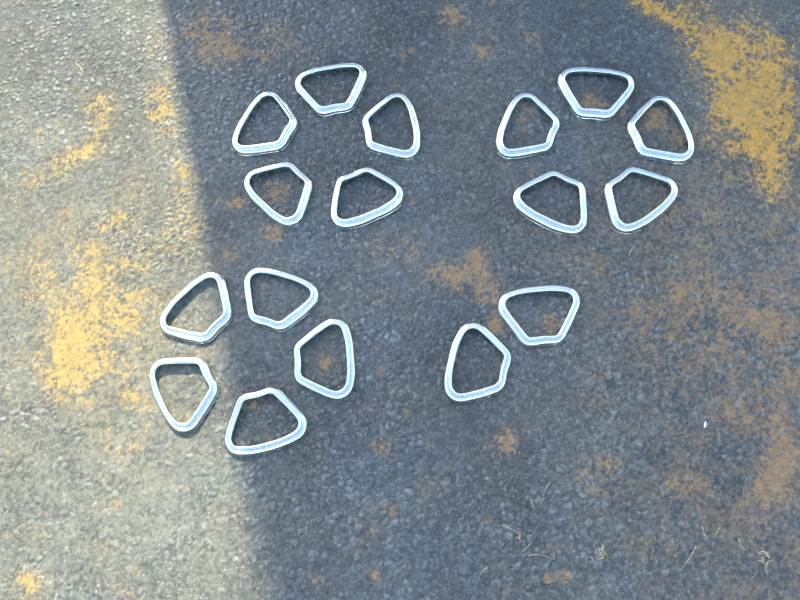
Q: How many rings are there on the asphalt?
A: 17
